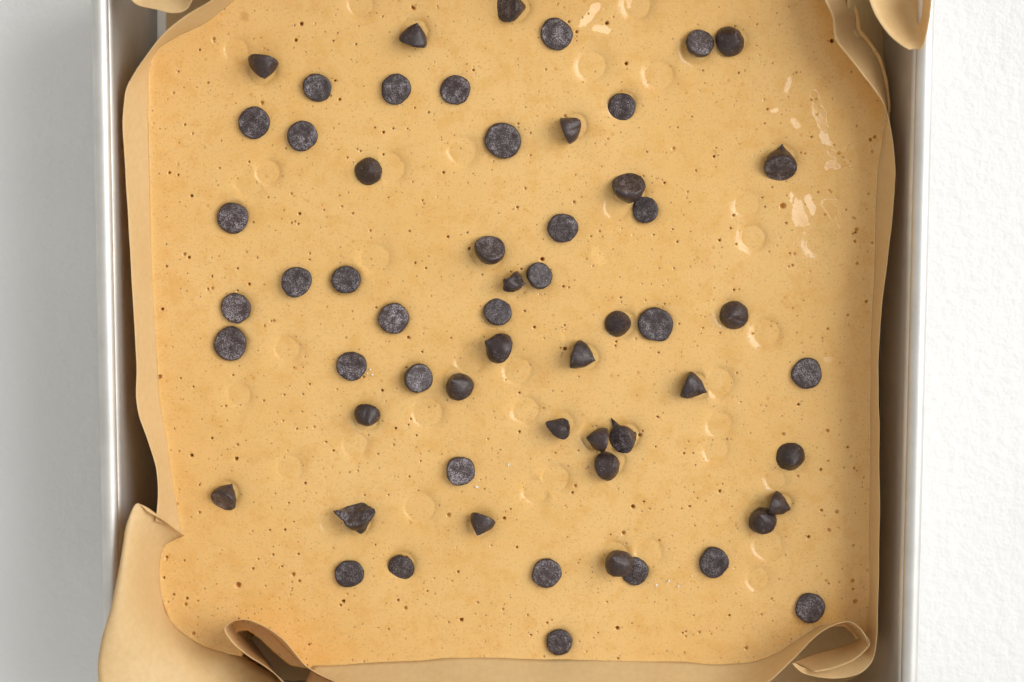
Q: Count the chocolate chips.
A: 59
